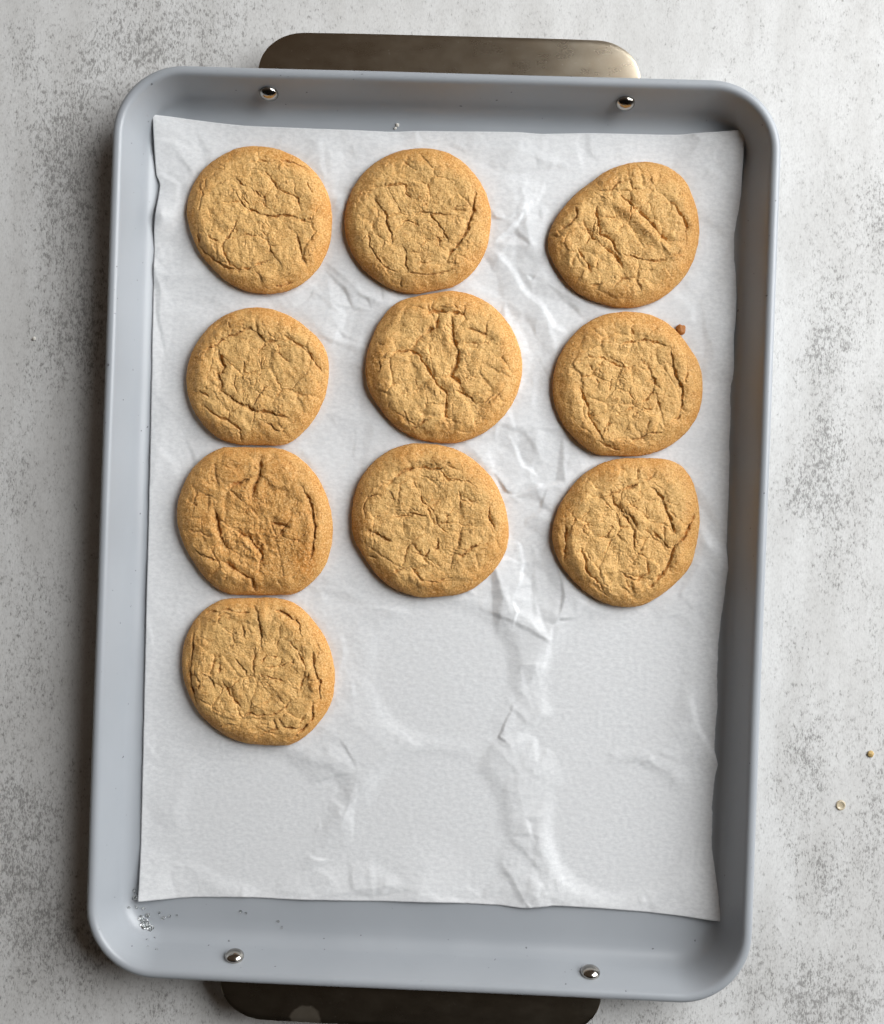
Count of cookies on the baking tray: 10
